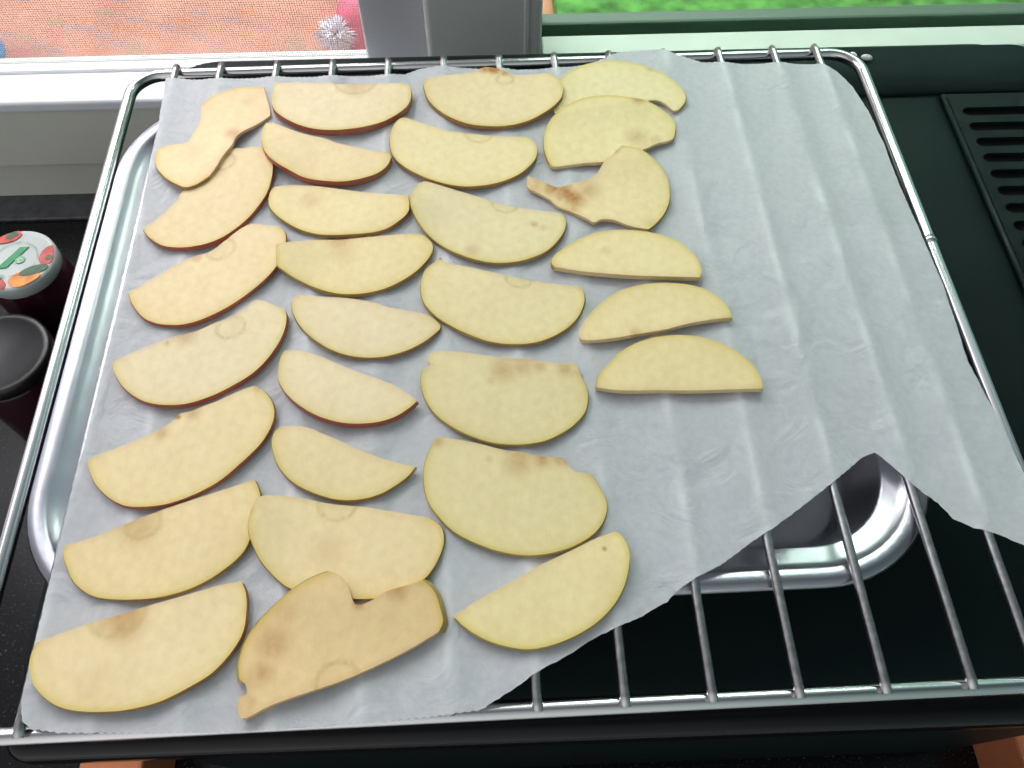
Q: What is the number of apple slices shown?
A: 29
